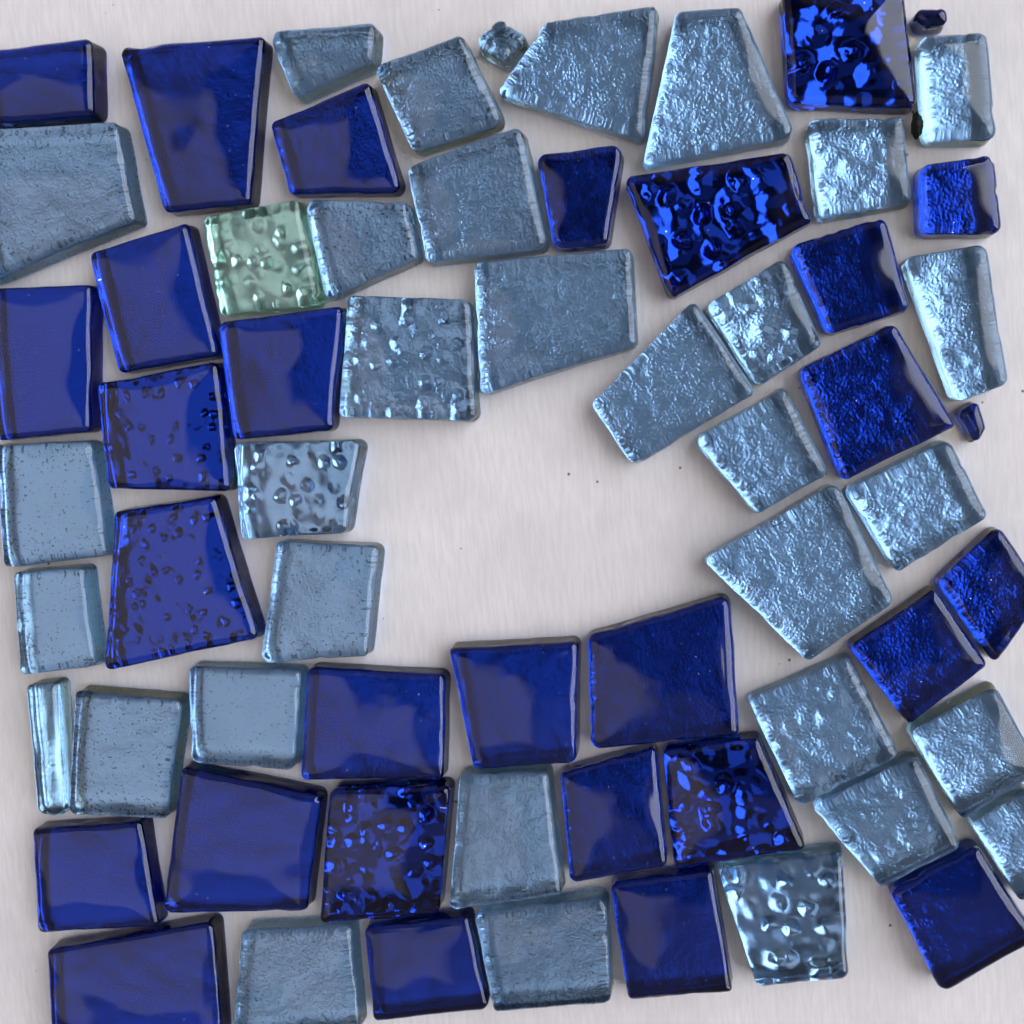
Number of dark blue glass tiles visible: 30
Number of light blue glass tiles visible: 33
